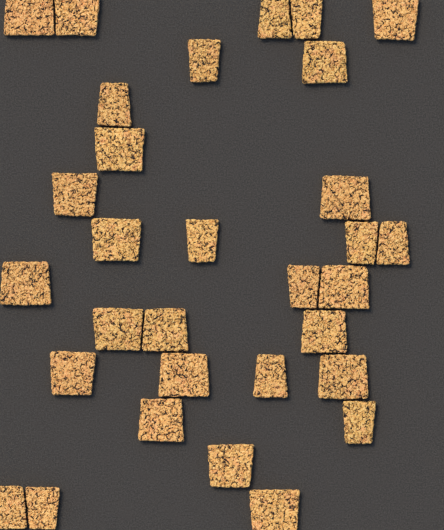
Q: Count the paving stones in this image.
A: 31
